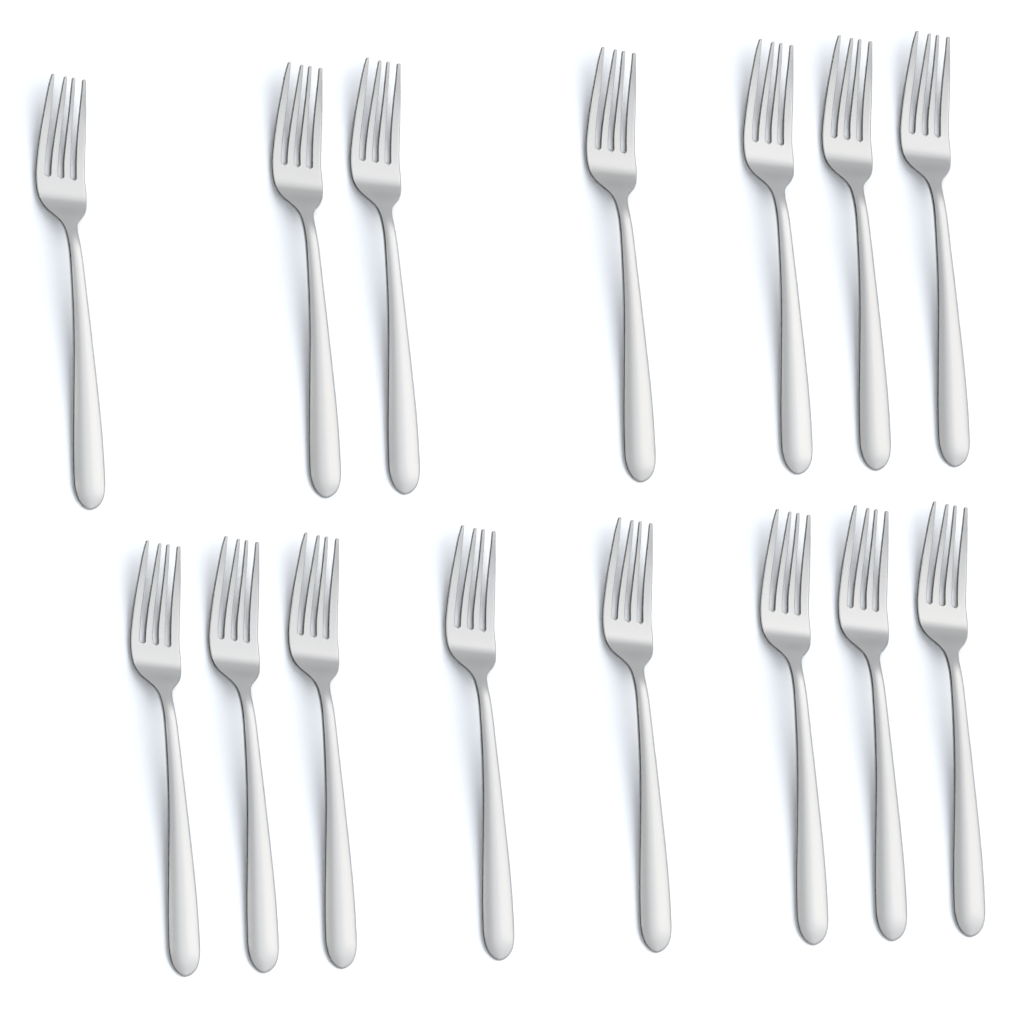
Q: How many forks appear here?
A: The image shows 15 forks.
